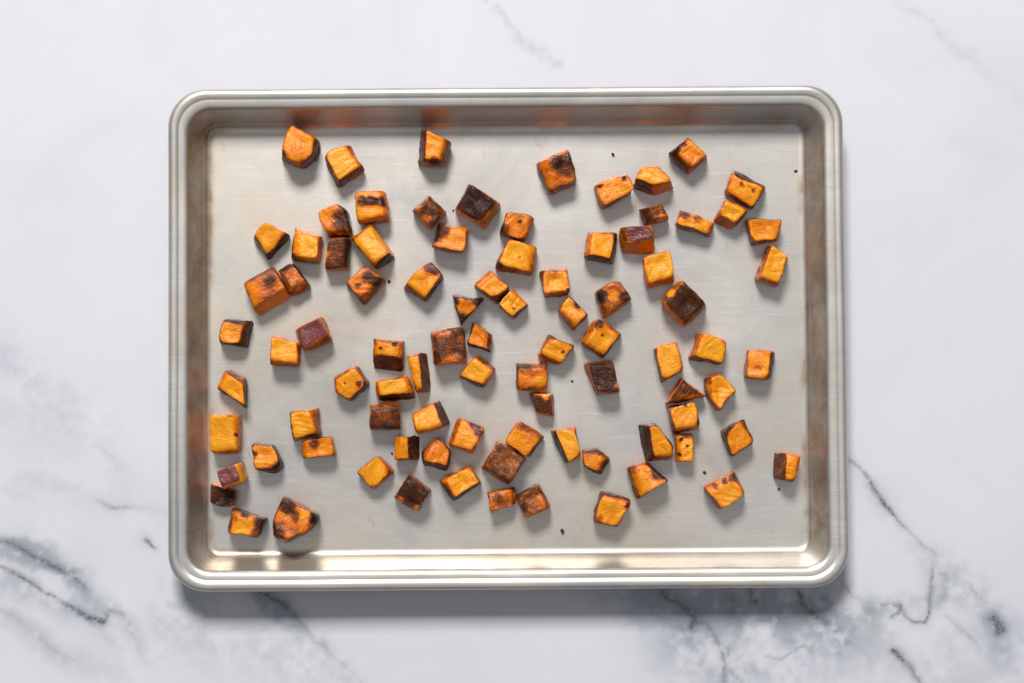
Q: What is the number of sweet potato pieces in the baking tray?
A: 89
